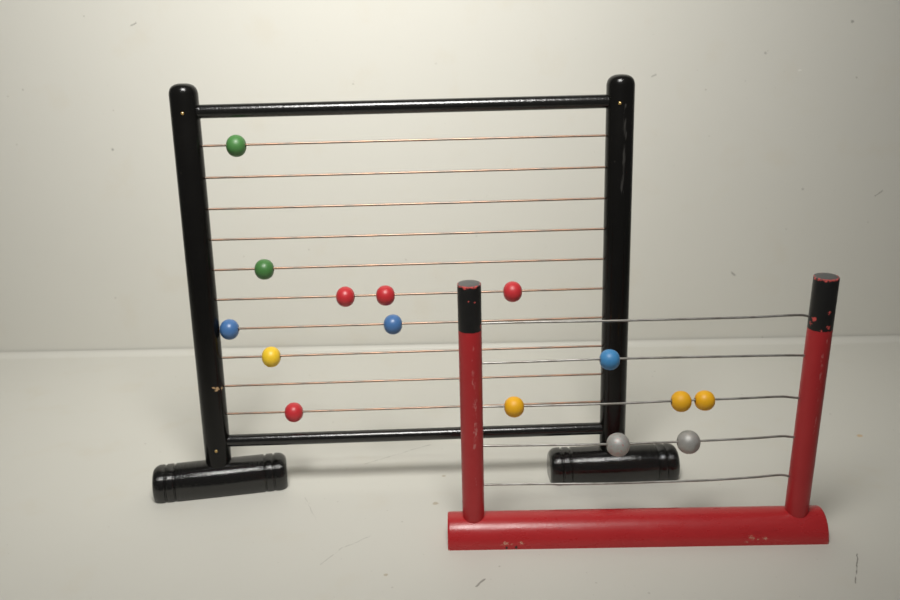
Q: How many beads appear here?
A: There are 15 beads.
